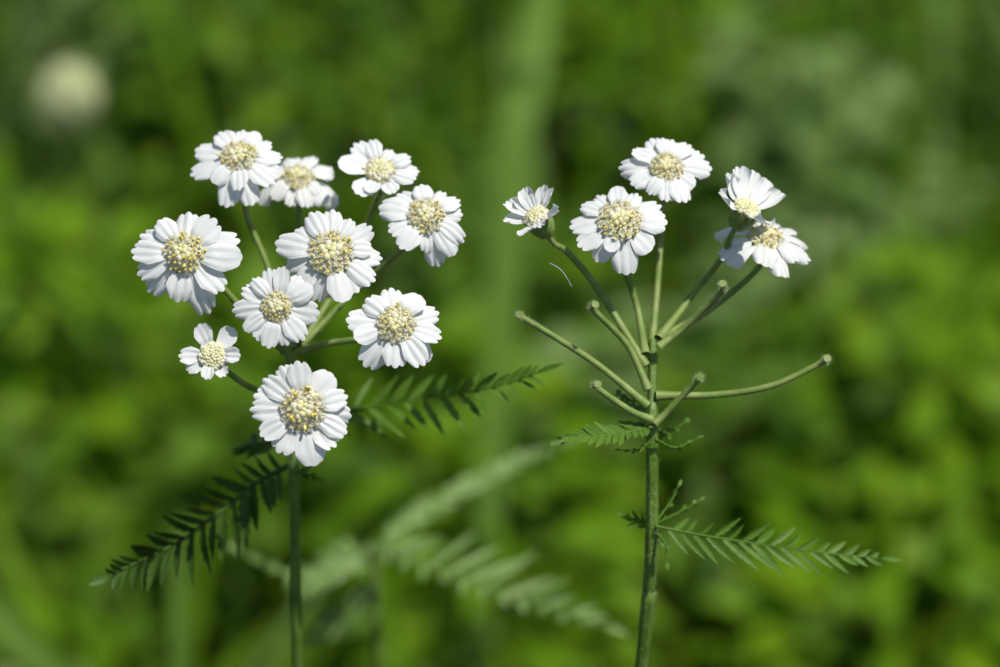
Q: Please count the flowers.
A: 15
